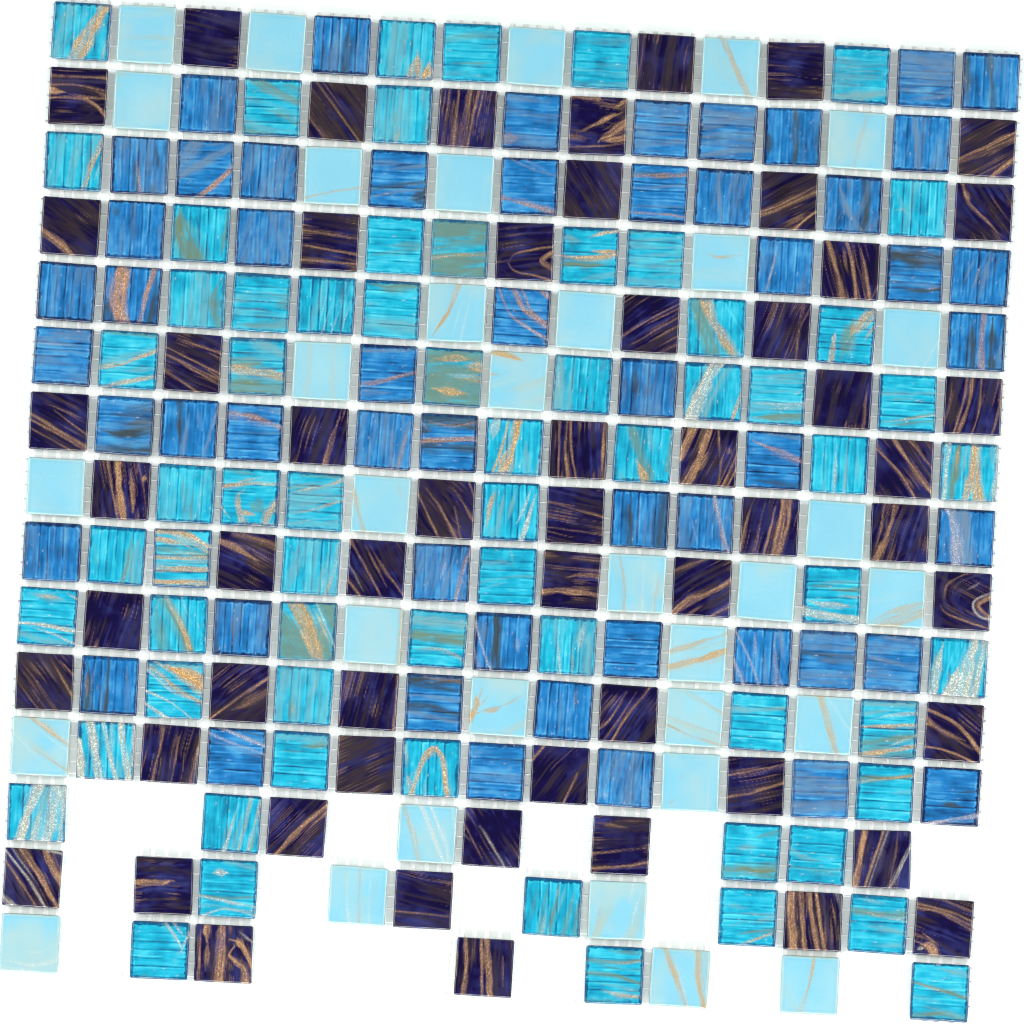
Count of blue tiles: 54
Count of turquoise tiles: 65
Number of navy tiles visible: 56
